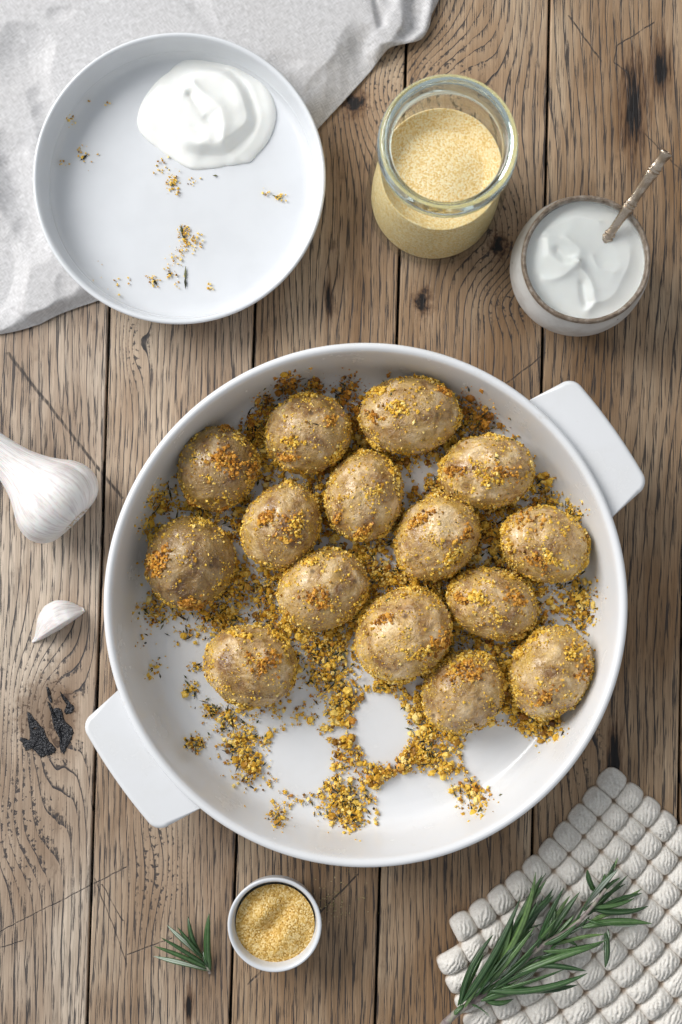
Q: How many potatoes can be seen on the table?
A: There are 15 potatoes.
